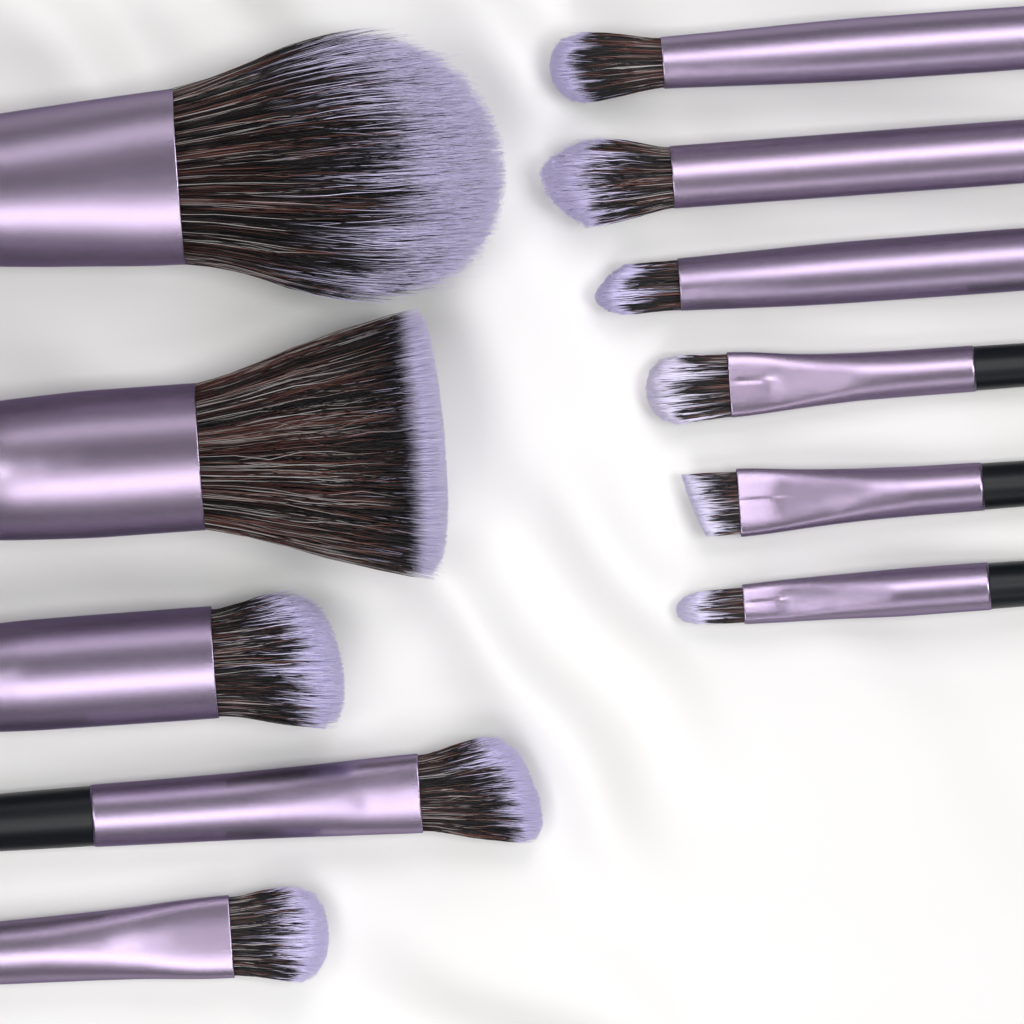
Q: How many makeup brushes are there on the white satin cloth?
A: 11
